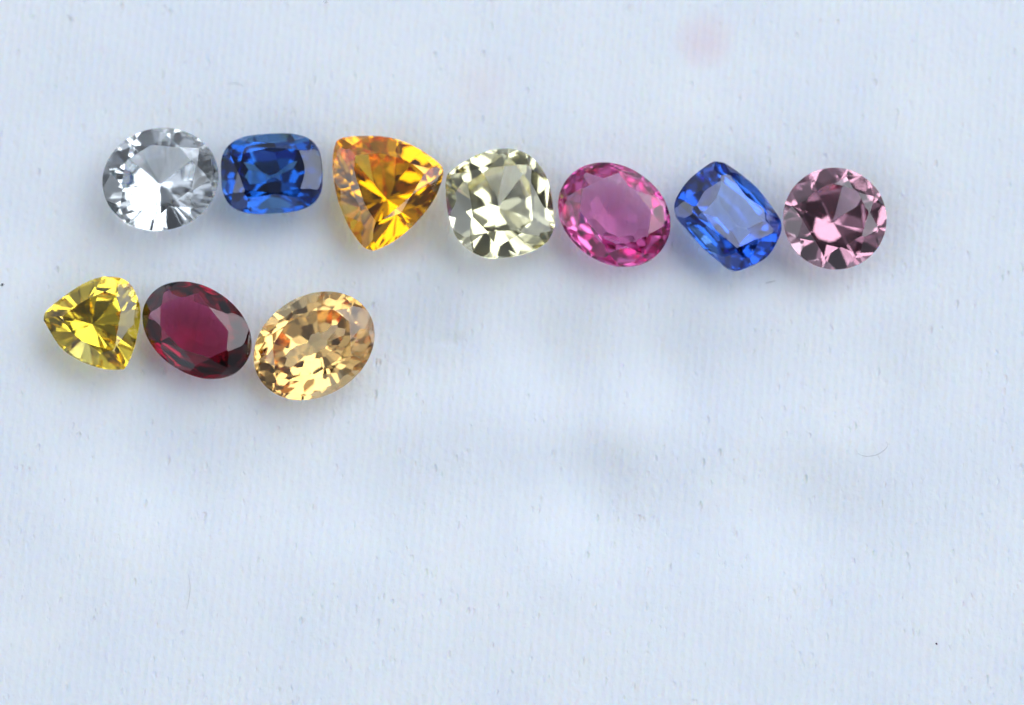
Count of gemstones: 10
